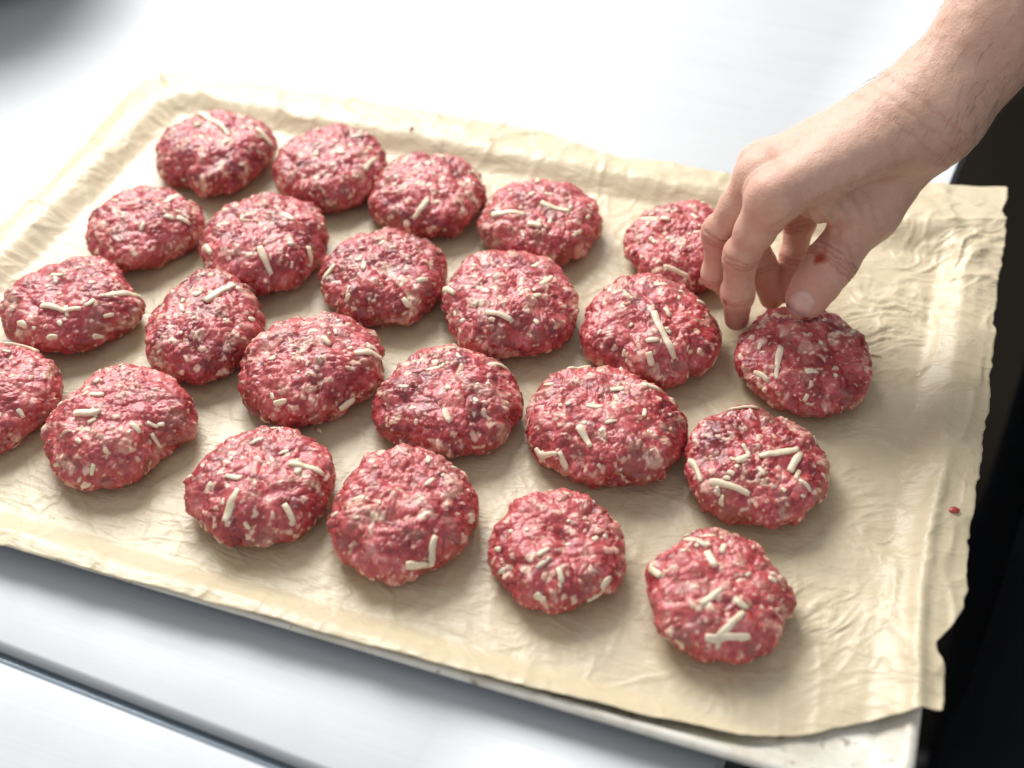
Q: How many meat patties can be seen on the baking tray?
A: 23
